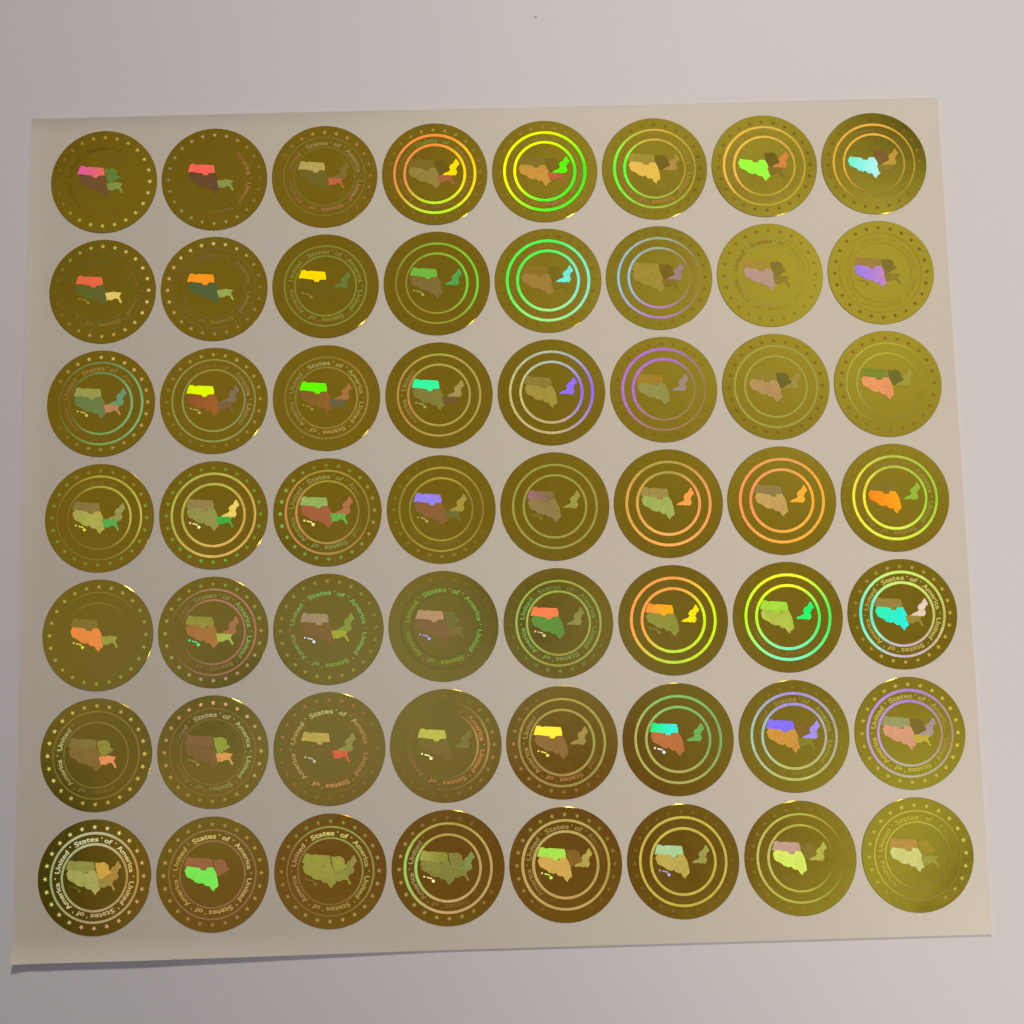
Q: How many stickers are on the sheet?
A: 56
